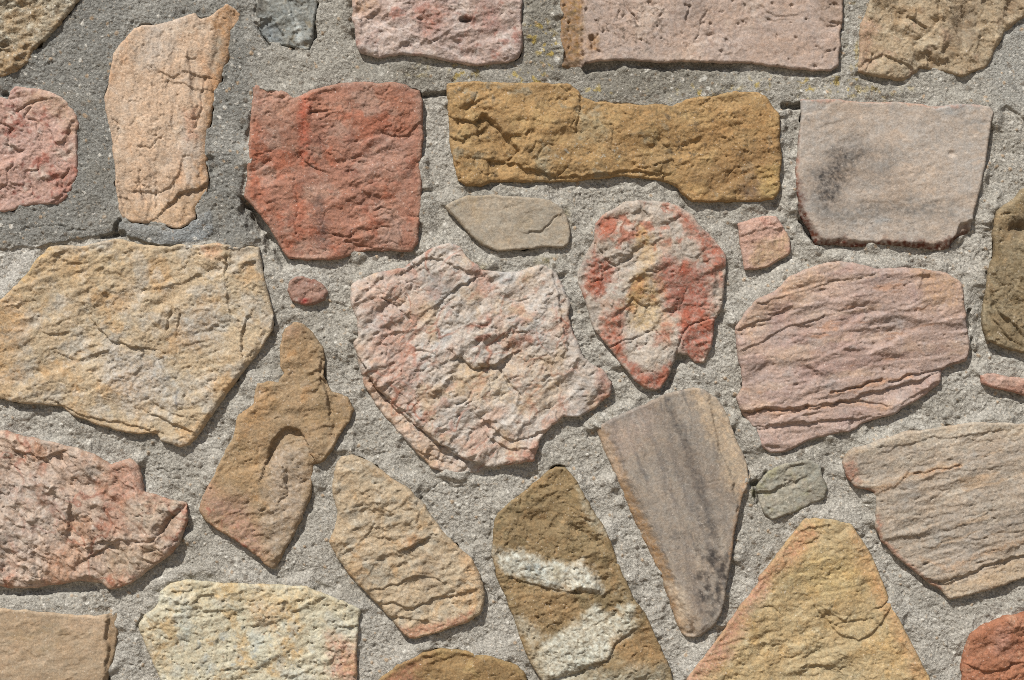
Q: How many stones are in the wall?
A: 31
